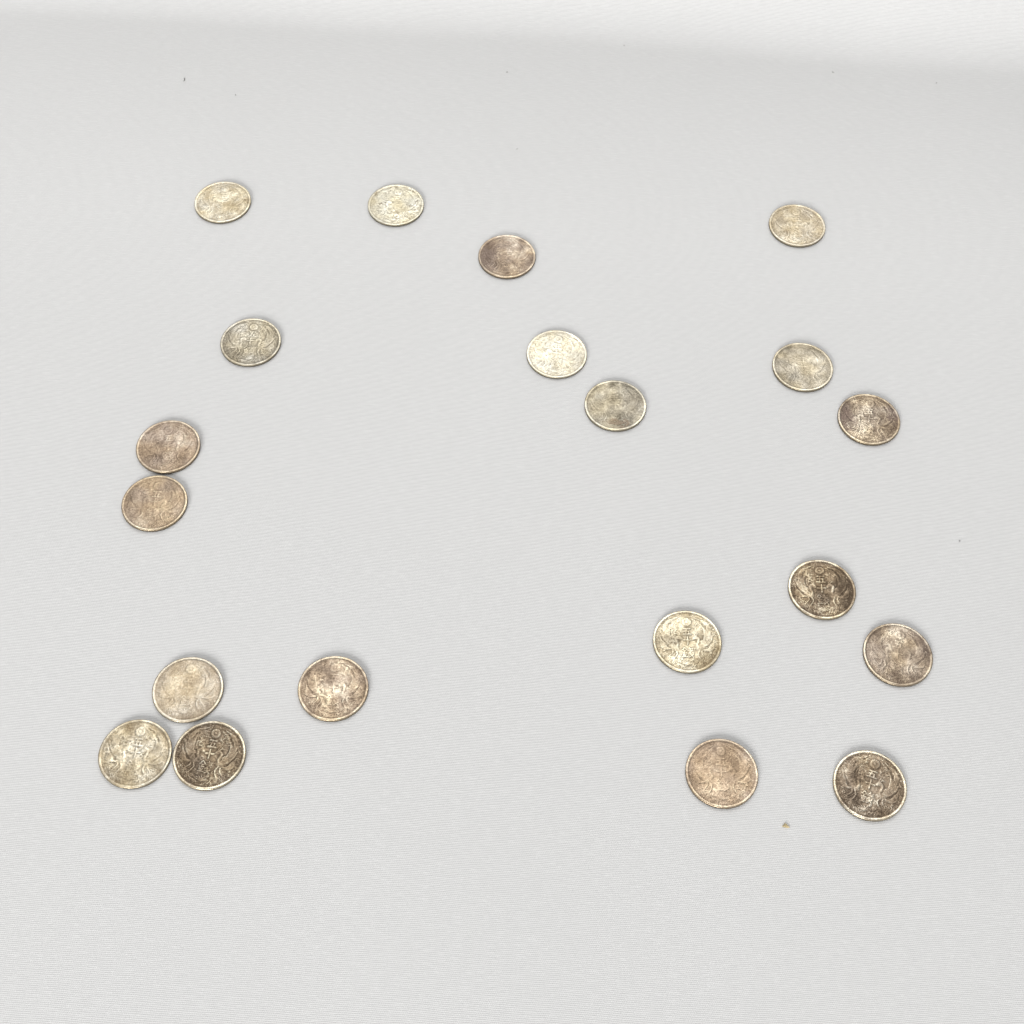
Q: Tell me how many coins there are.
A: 20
